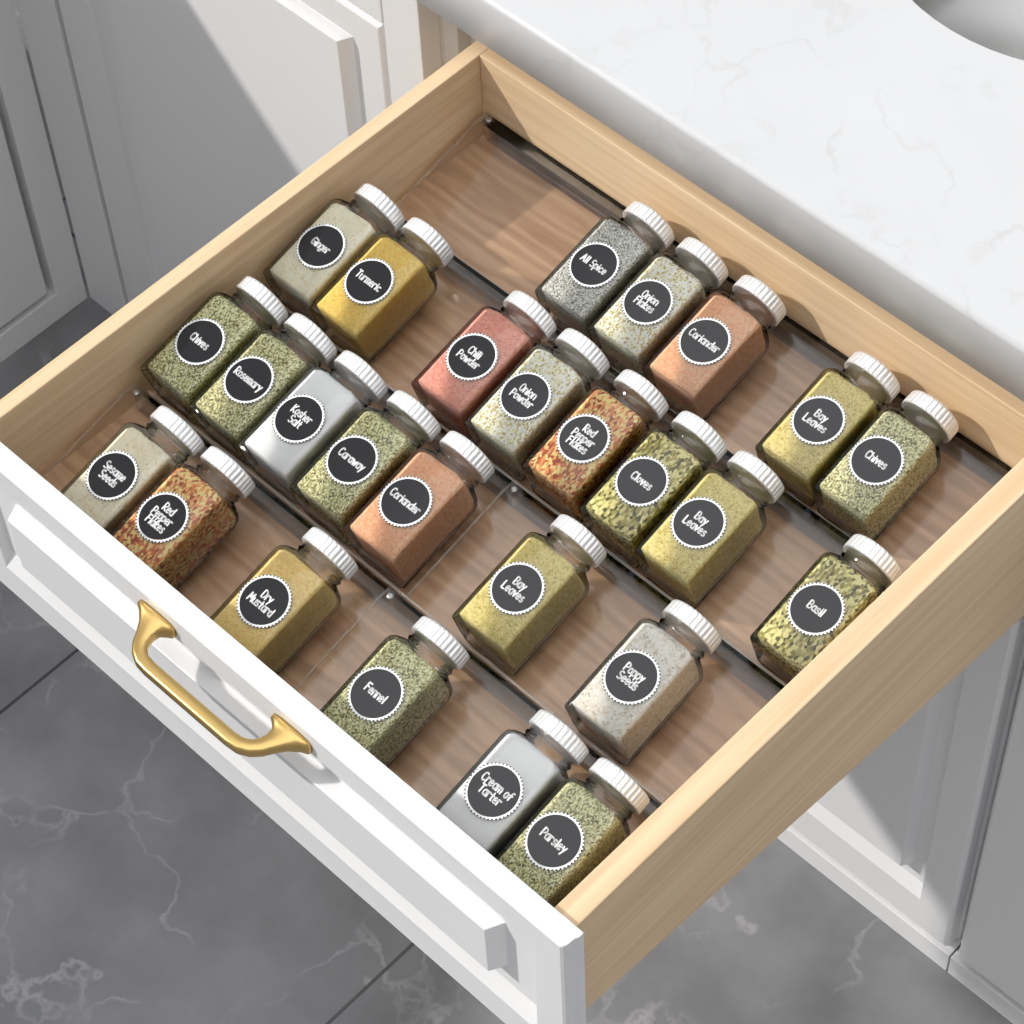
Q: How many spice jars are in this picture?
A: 26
